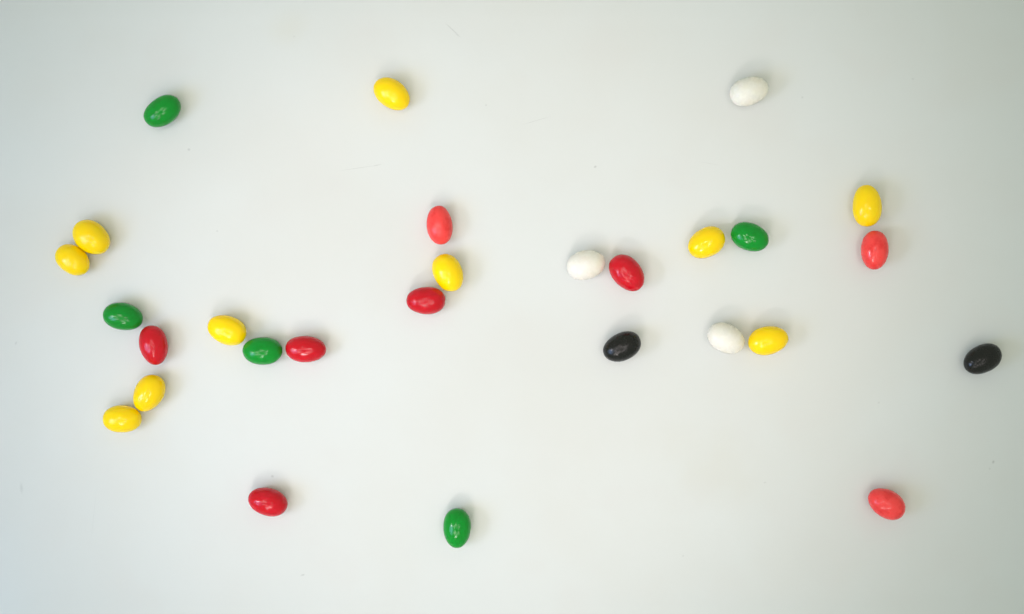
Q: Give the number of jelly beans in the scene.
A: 28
